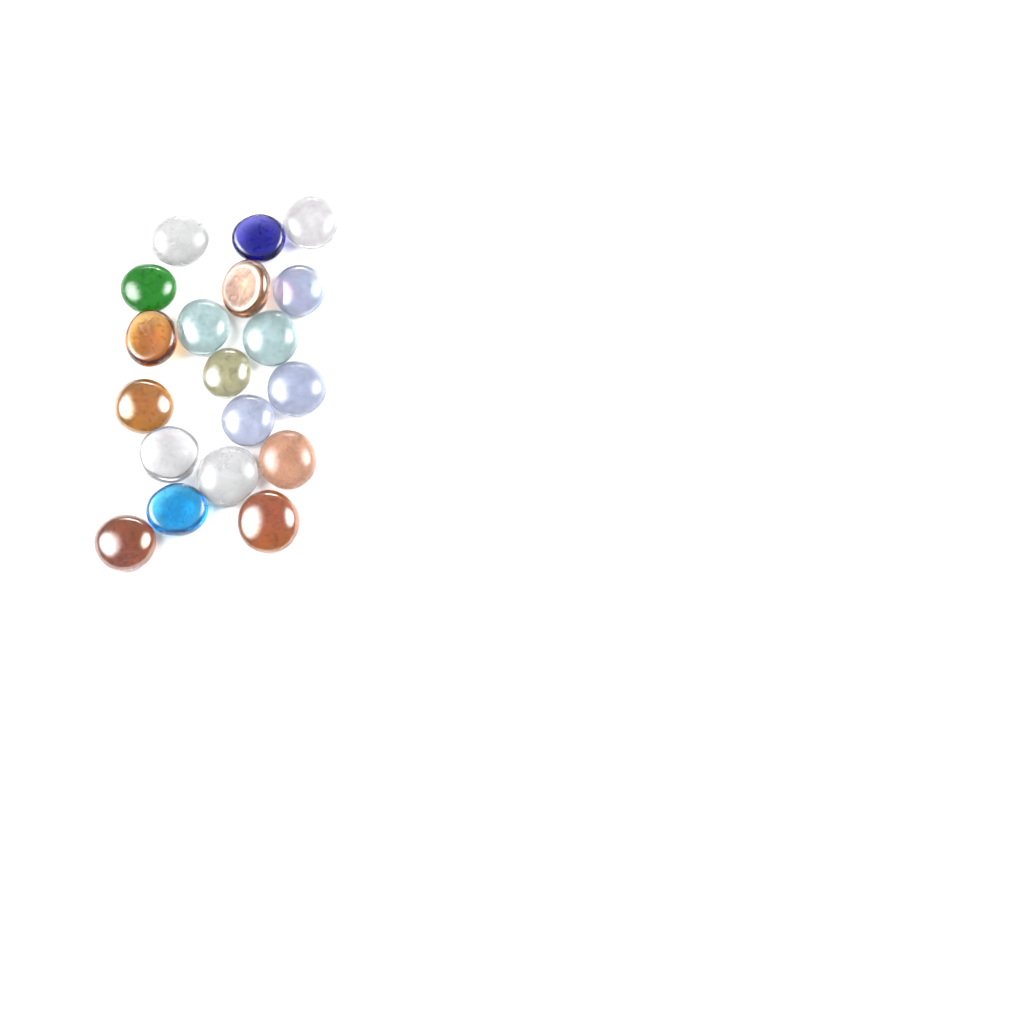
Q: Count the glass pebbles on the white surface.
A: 19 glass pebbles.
